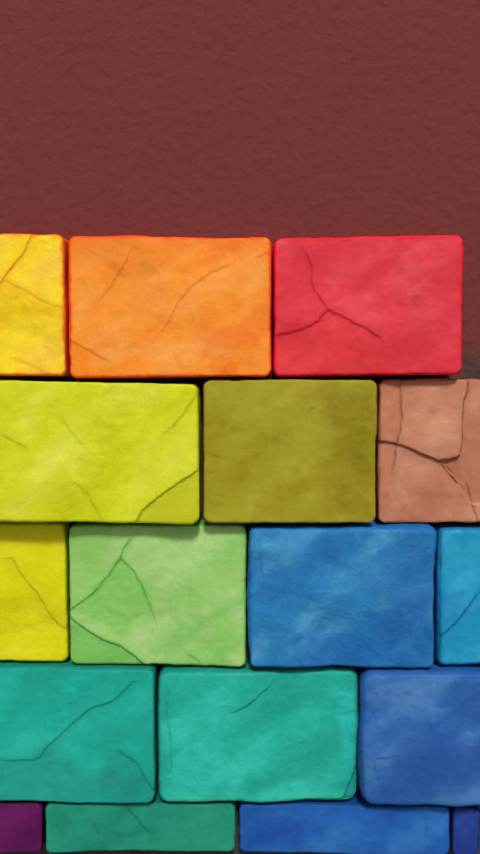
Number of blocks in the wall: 17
